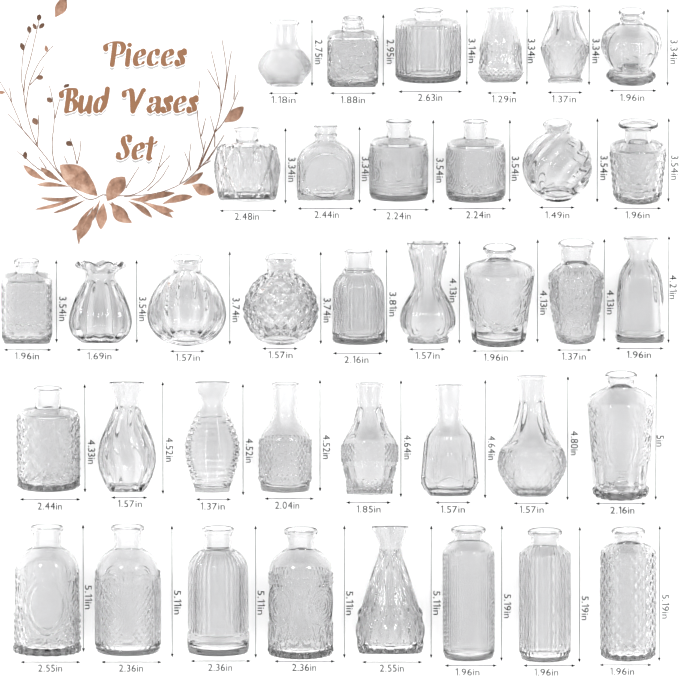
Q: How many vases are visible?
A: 37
